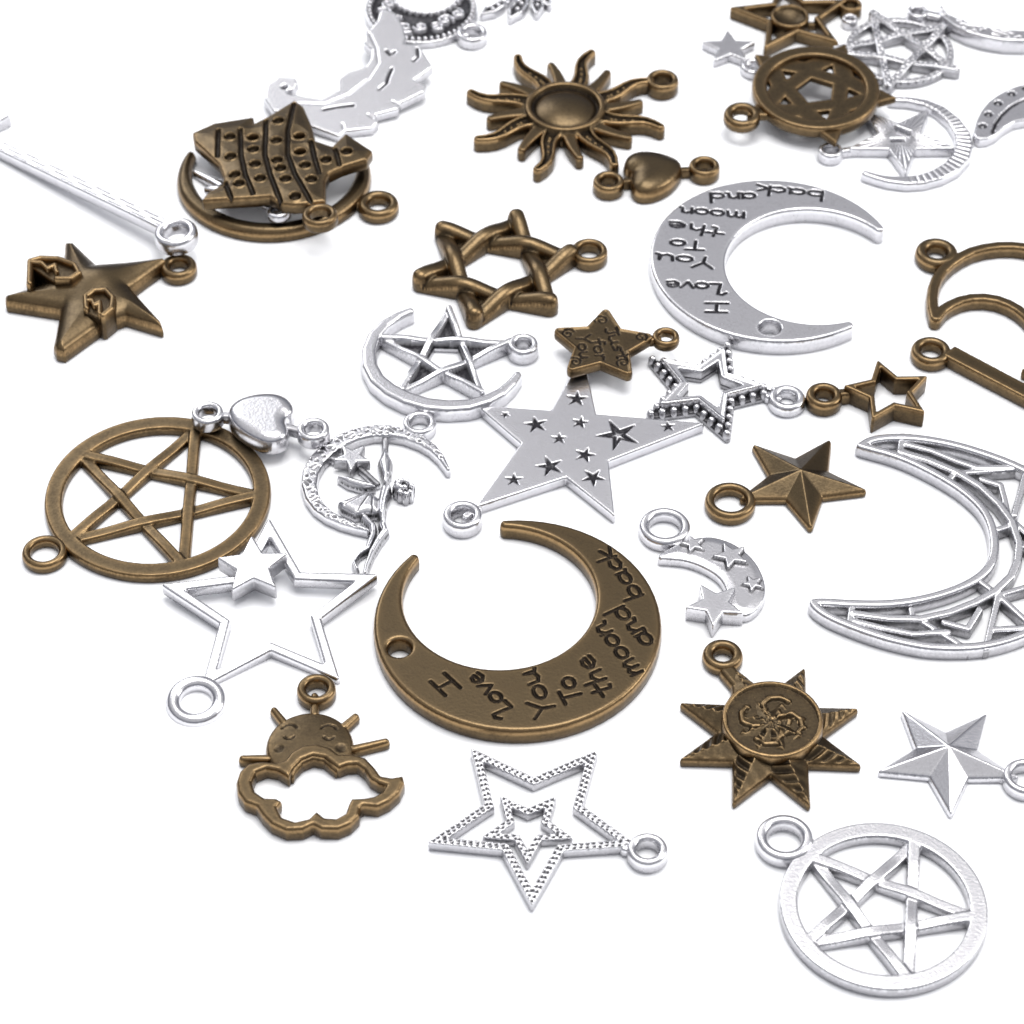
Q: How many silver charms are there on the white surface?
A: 22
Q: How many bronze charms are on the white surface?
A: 17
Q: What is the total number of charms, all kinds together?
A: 39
